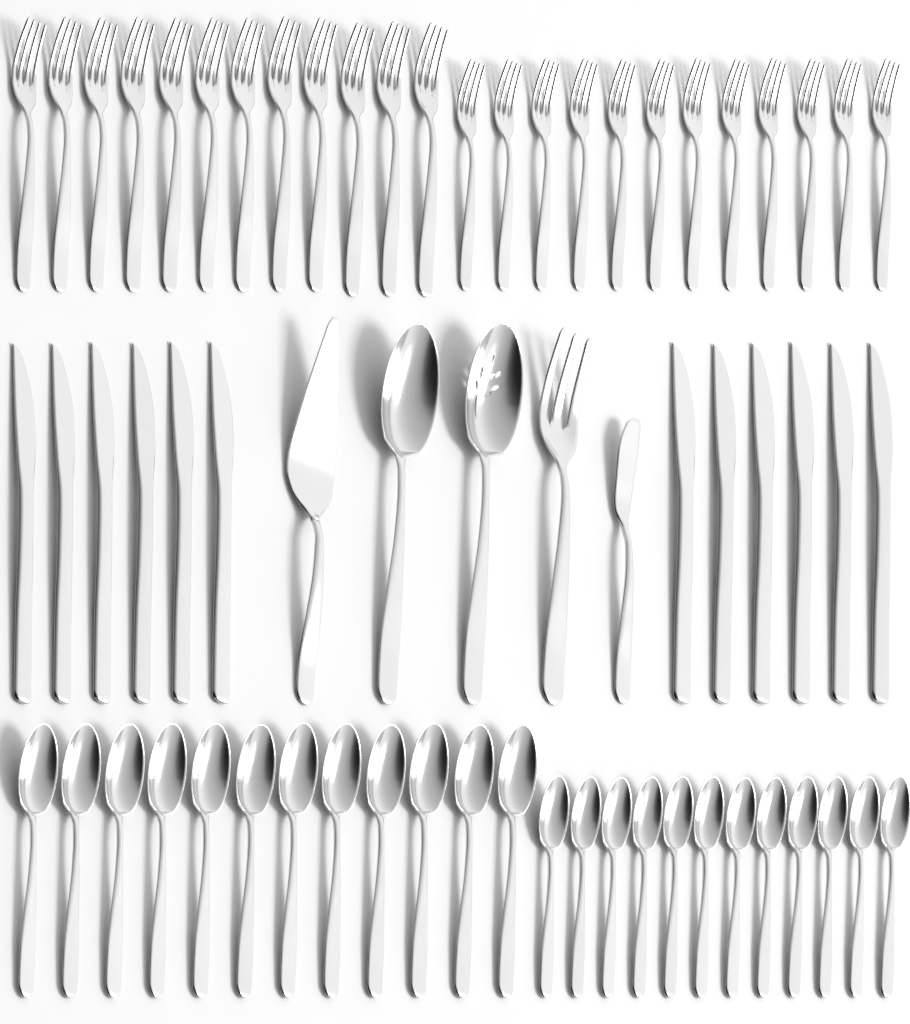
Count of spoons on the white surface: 26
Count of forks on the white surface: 25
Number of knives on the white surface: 13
